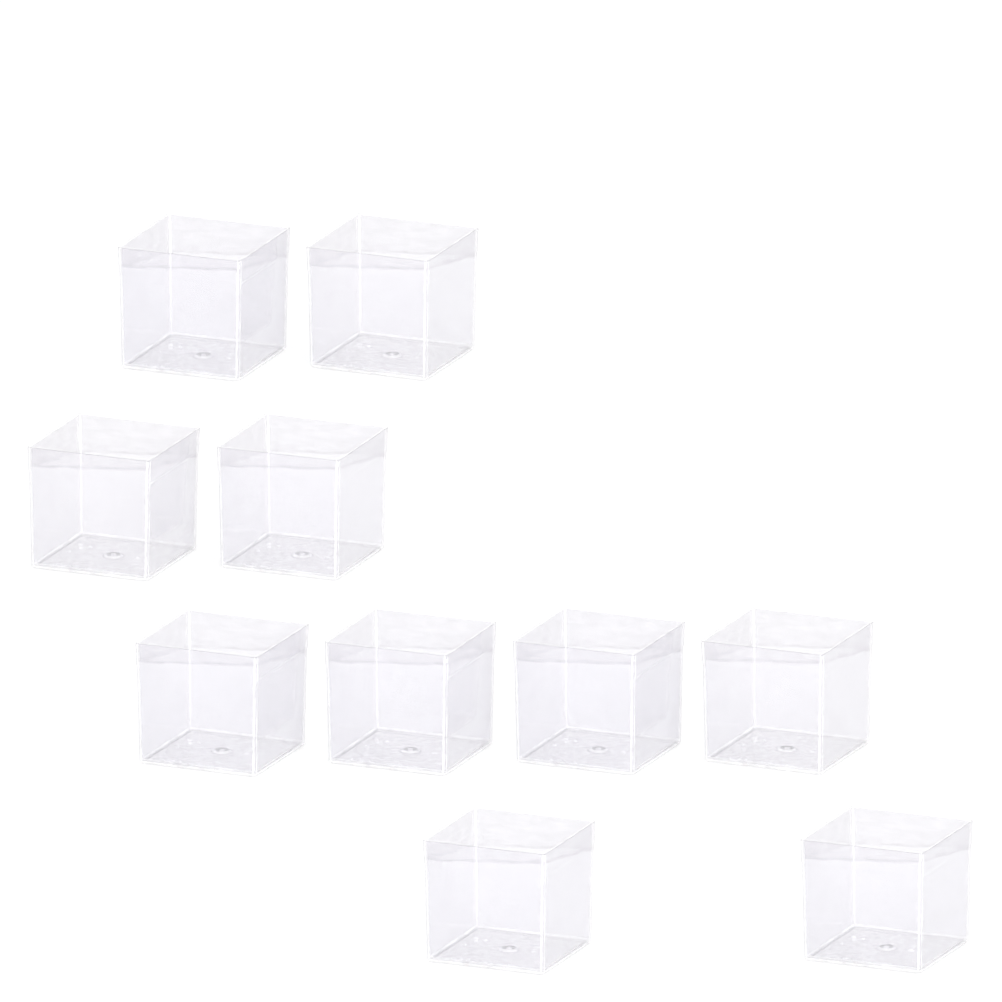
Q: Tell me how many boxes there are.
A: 10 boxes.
